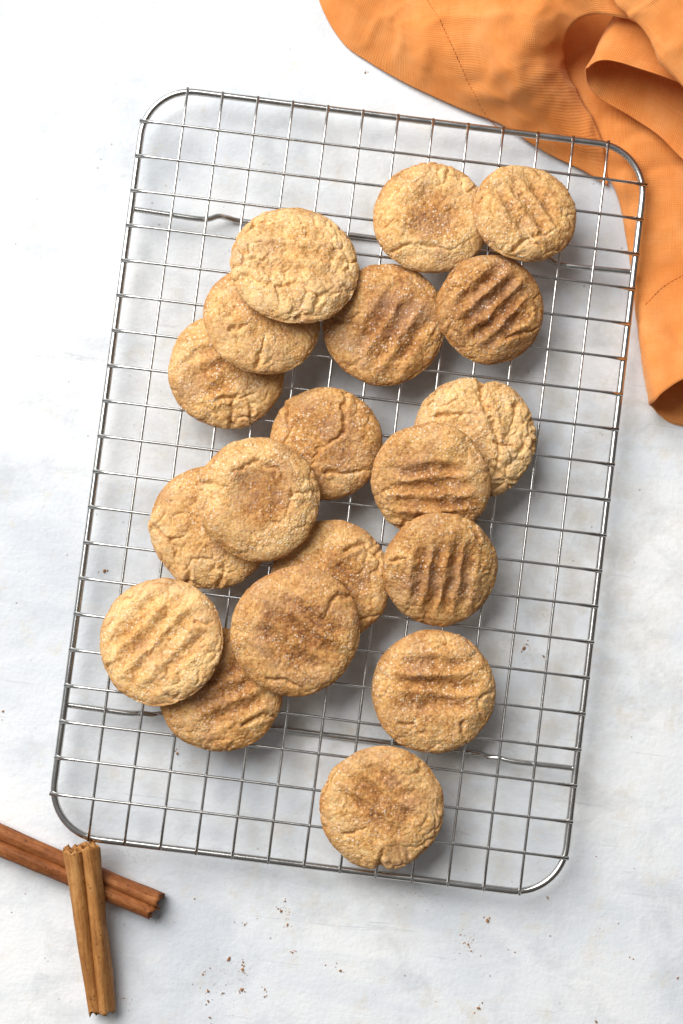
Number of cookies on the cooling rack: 19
